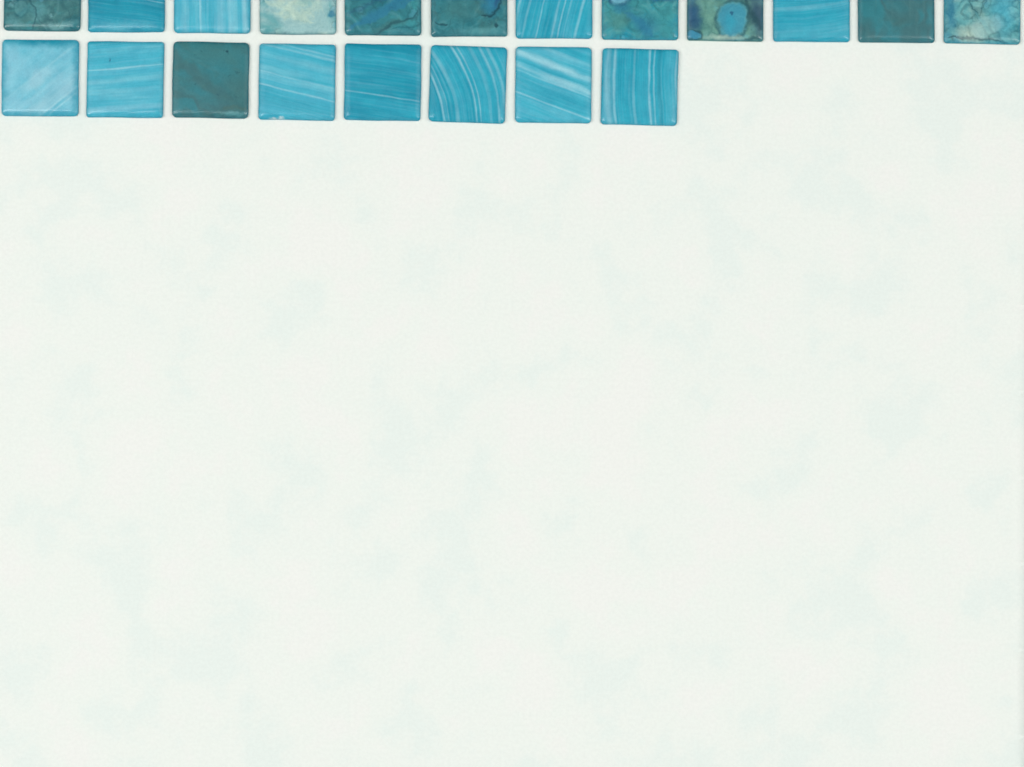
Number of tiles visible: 20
